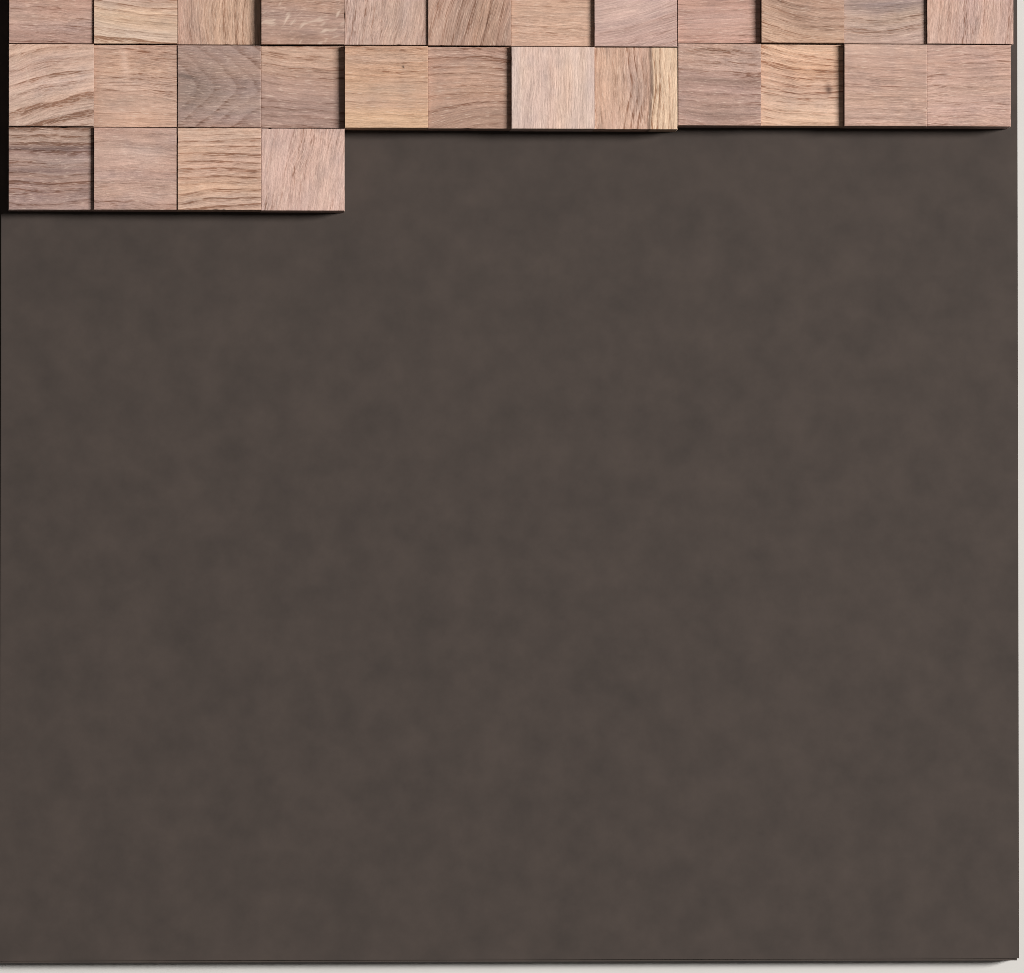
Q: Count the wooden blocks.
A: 28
